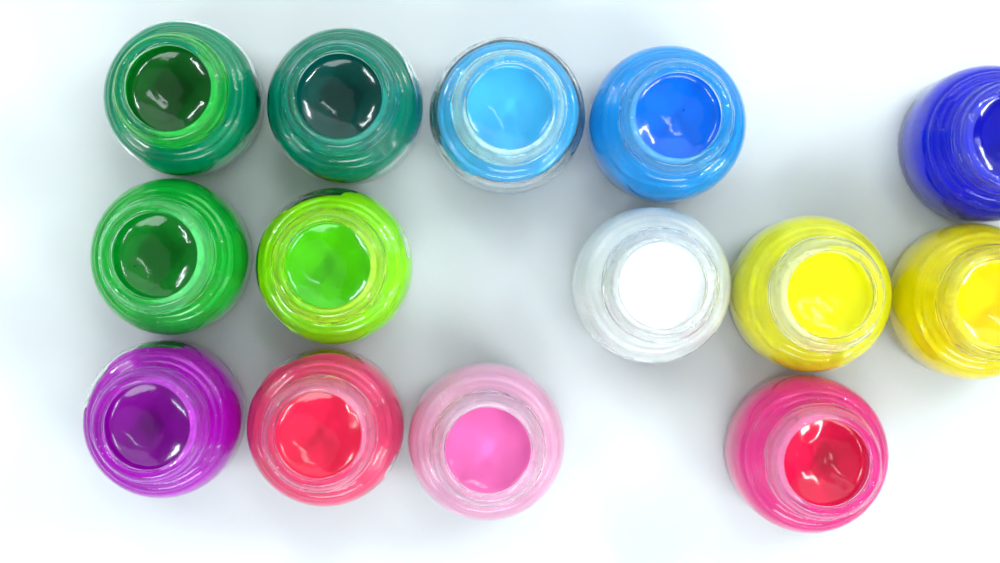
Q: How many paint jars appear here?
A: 14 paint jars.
